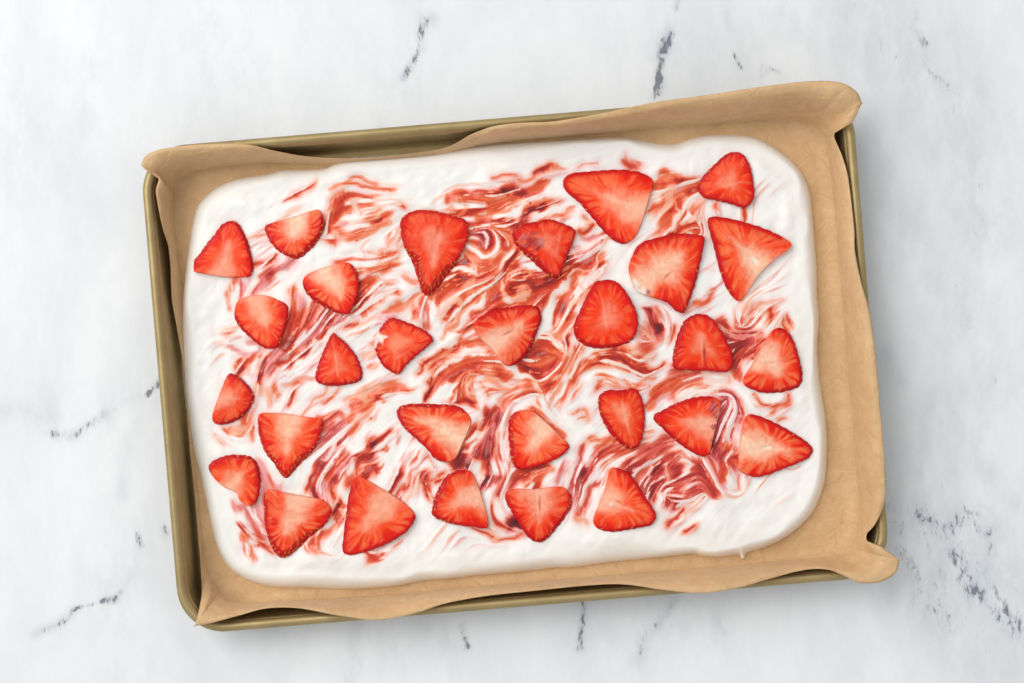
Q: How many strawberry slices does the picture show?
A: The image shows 29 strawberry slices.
